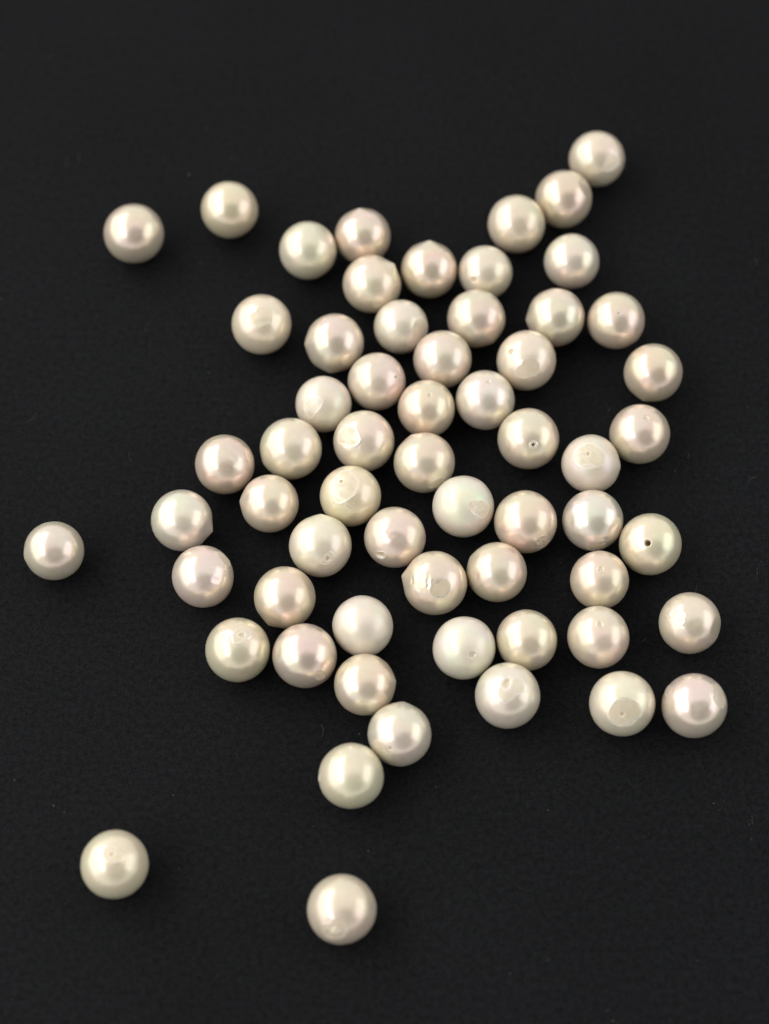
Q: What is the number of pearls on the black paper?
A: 61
